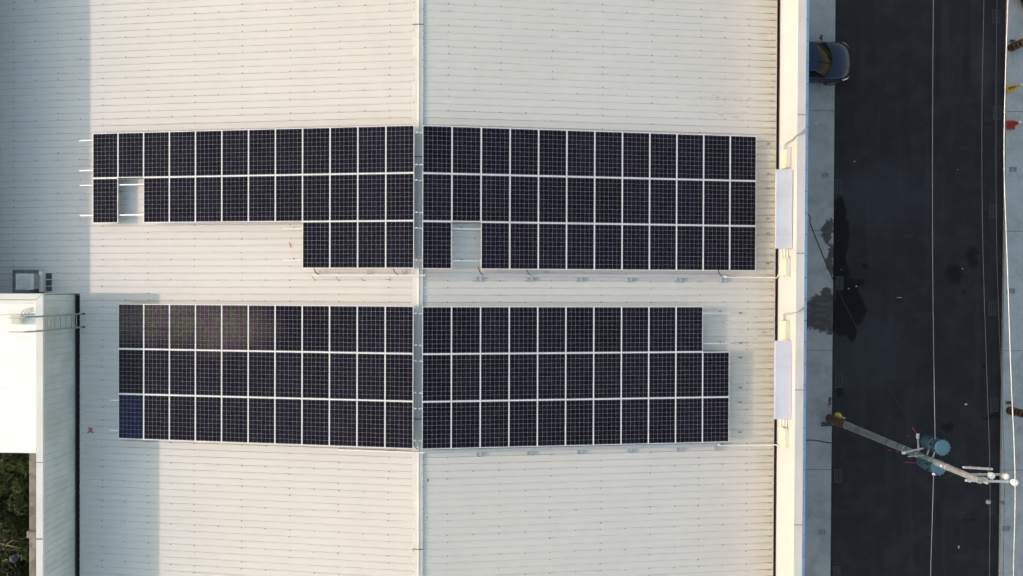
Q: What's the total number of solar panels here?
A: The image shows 127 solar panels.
